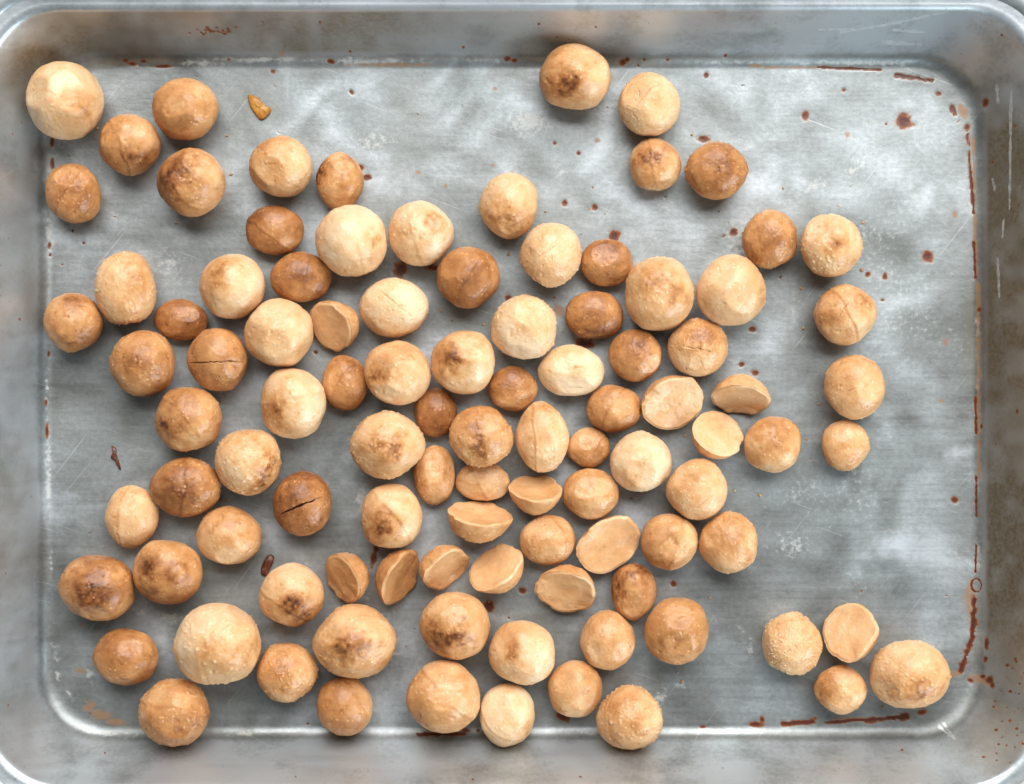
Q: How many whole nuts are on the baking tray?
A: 87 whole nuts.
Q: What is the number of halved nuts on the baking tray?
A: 13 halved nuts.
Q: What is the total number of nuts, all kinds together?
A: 100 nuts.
